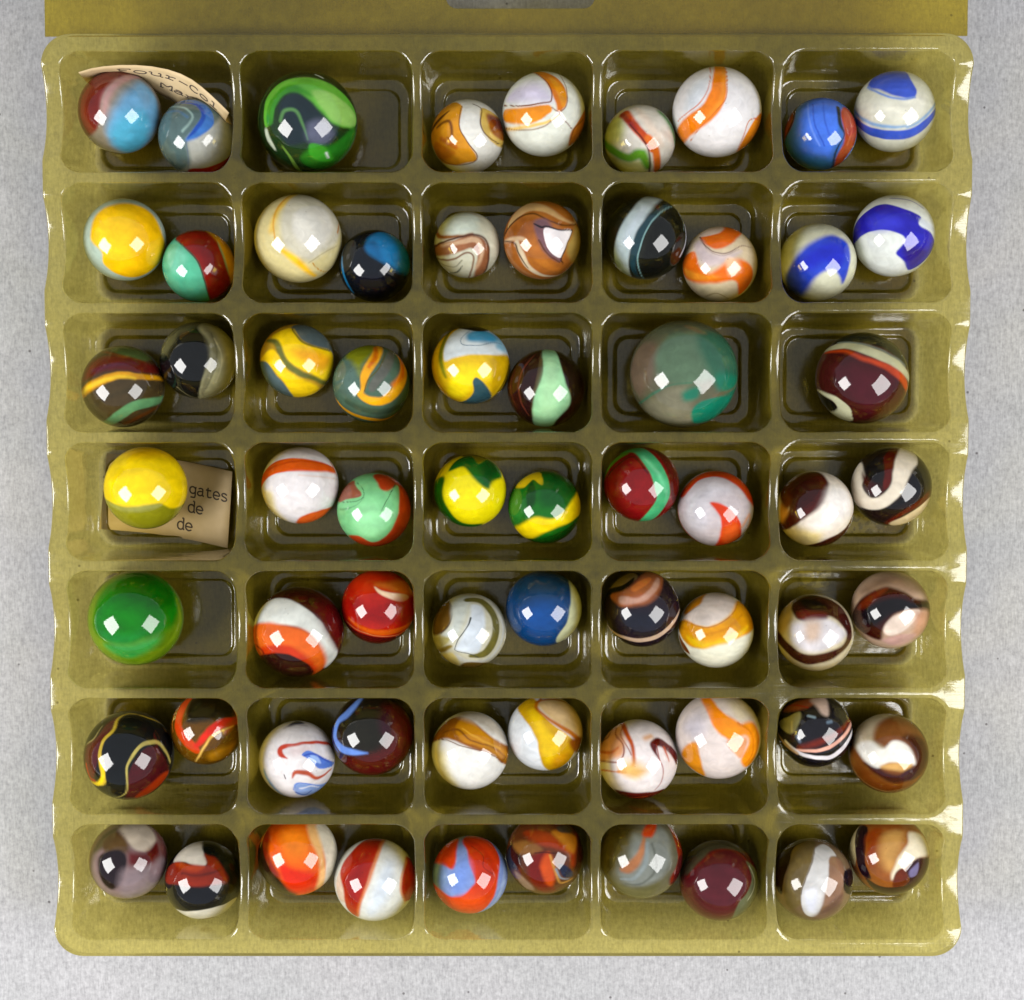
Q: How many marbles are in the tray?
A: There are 65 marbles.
